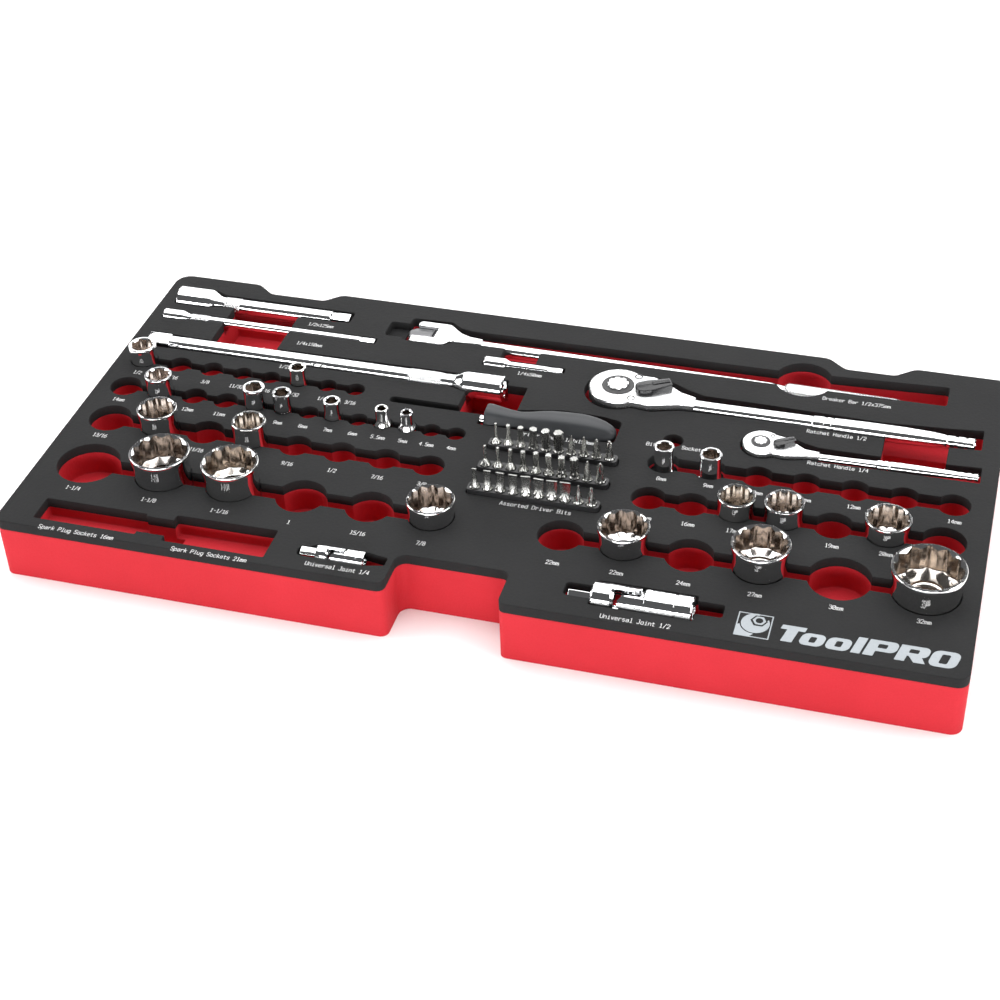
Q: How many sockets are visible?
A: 21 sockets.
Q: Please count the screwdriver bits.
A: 30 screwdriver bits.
